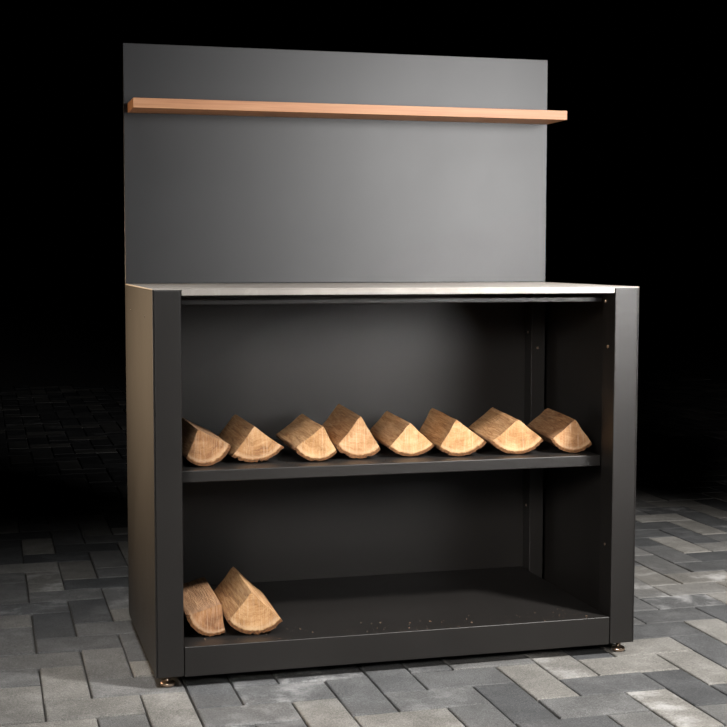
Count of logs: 10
